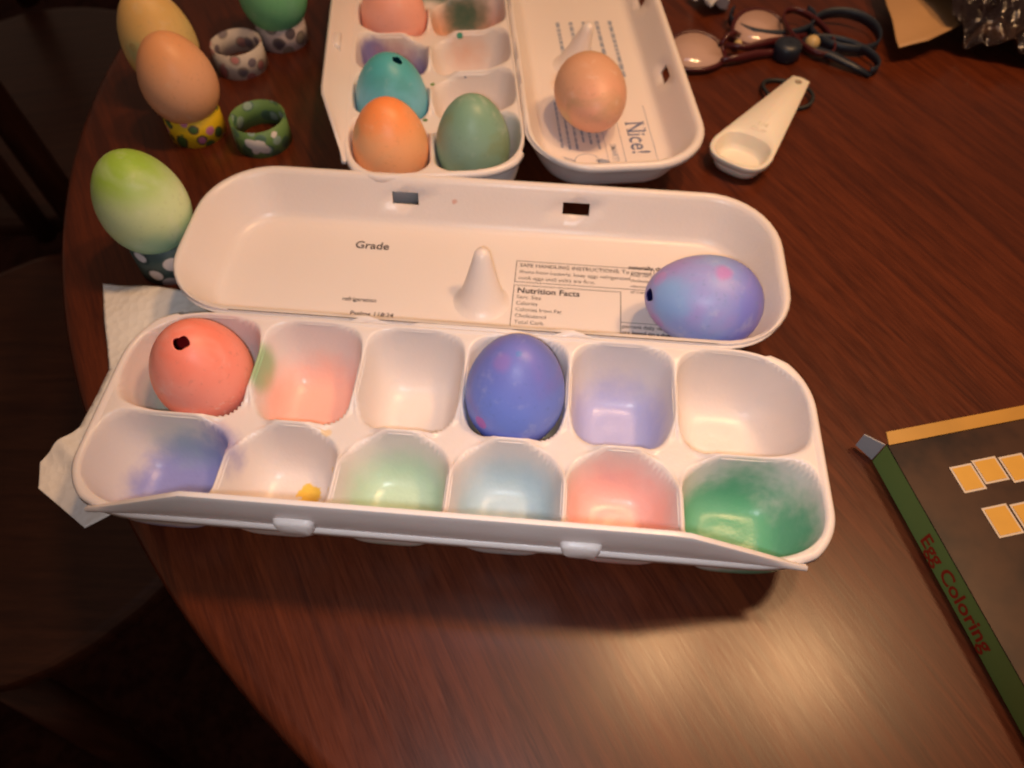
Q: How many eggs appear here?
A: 12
